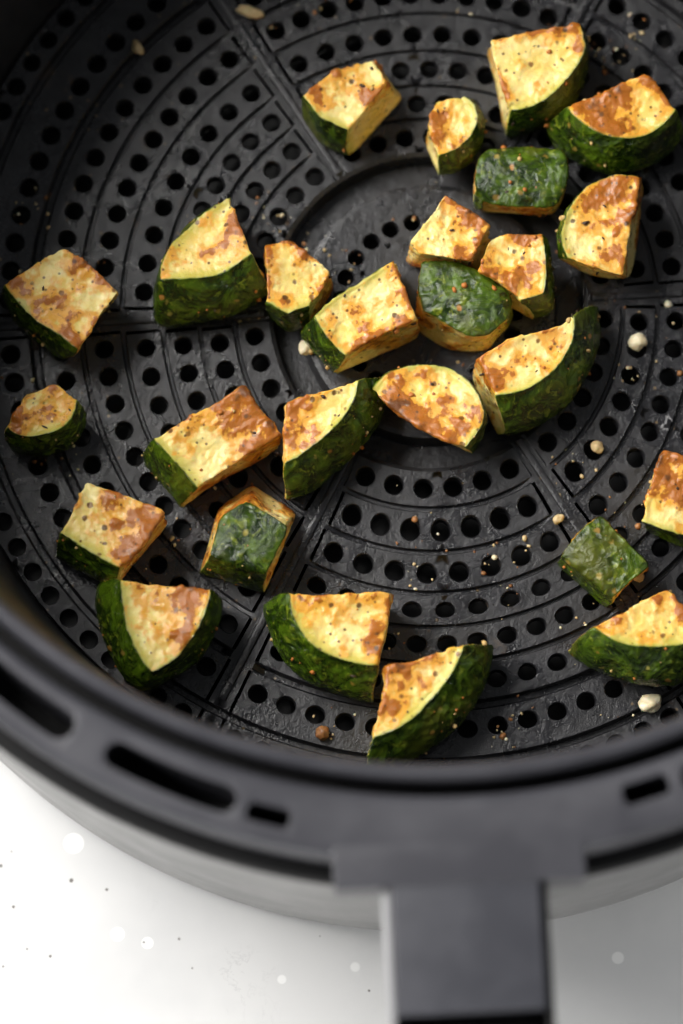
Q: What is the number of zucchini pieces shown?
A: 26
